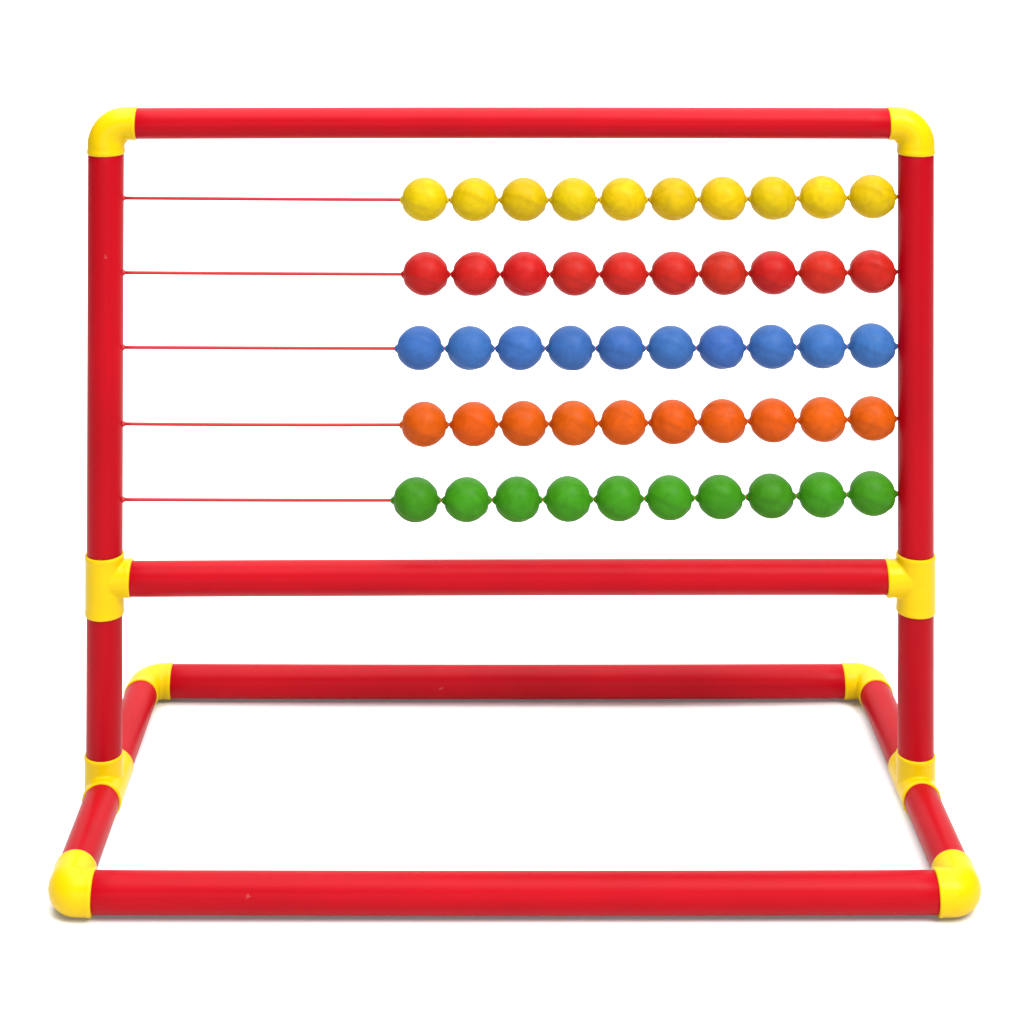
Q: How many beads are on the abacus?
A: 50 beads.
